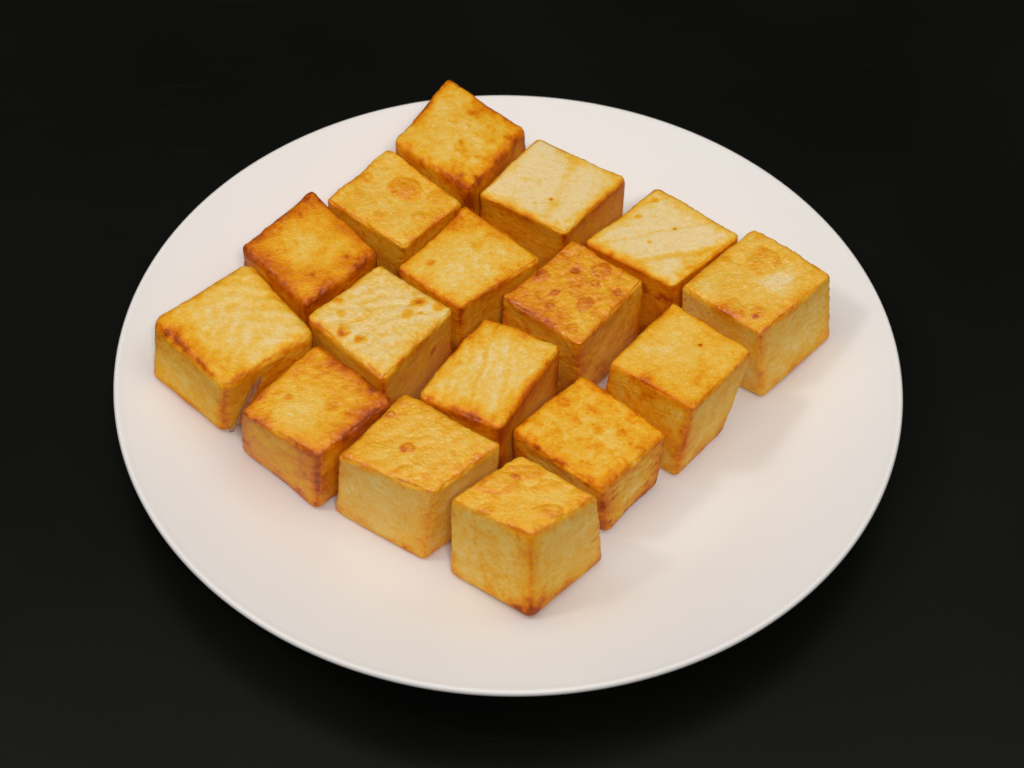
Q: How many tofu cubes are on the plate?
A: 16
